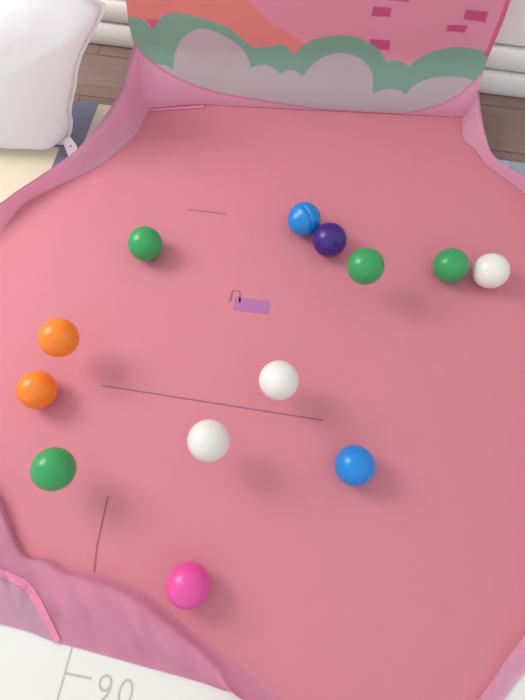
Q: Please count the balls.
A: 13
